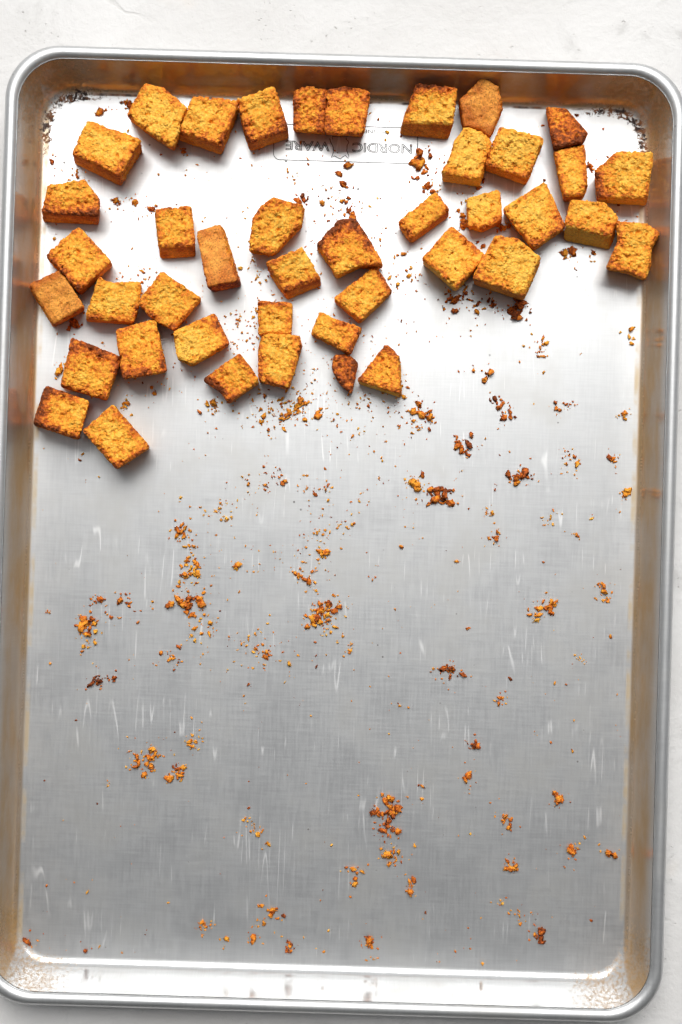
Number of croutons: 42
